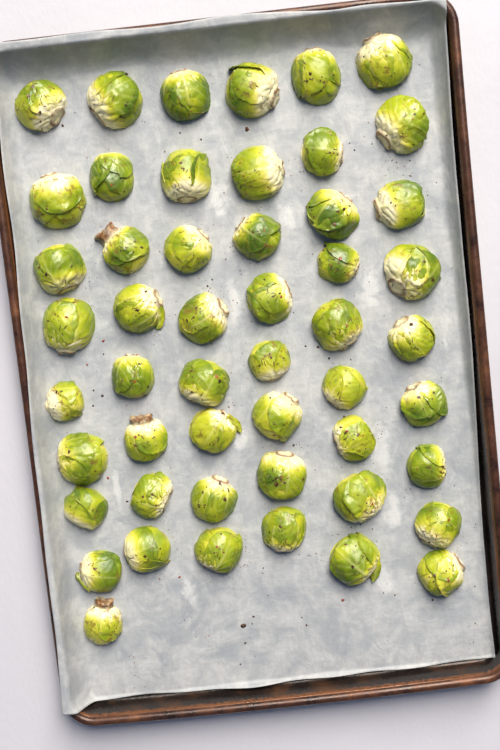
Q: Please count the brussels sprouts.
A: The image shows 51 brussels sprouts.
